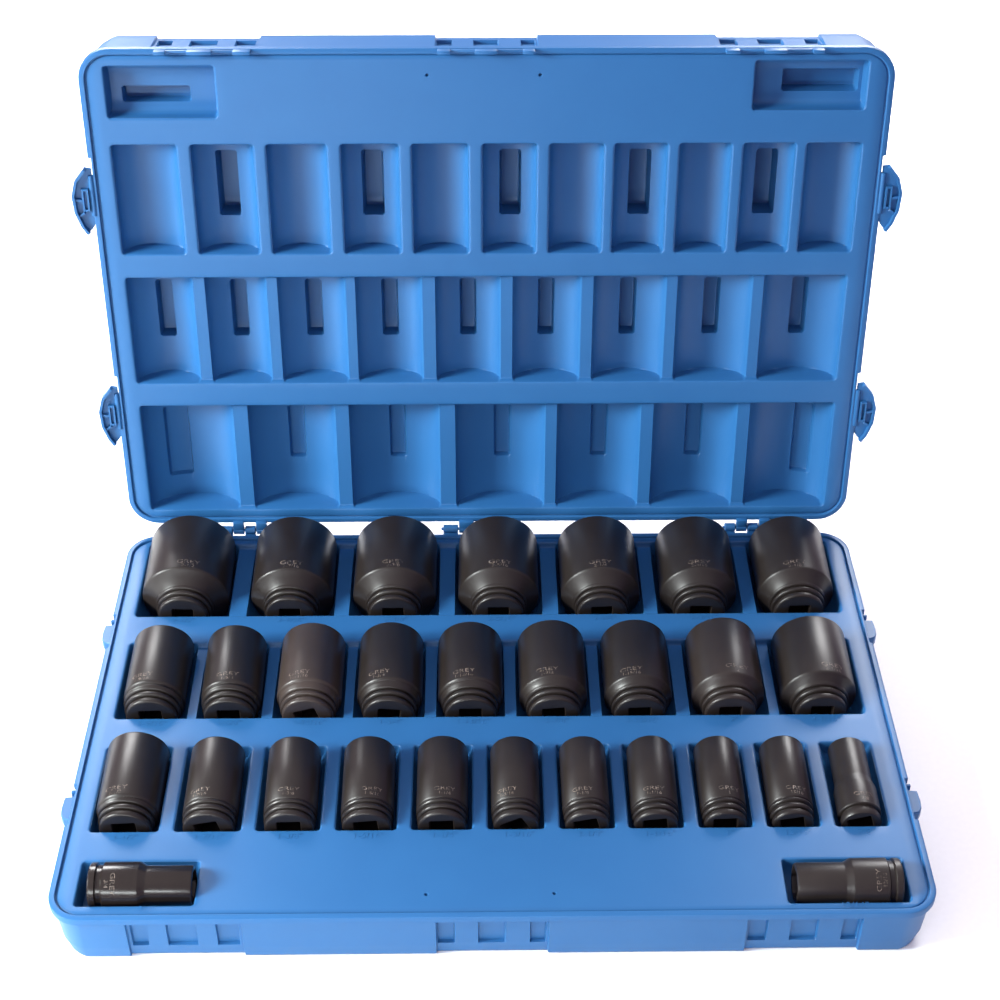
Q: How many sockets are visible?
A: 29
